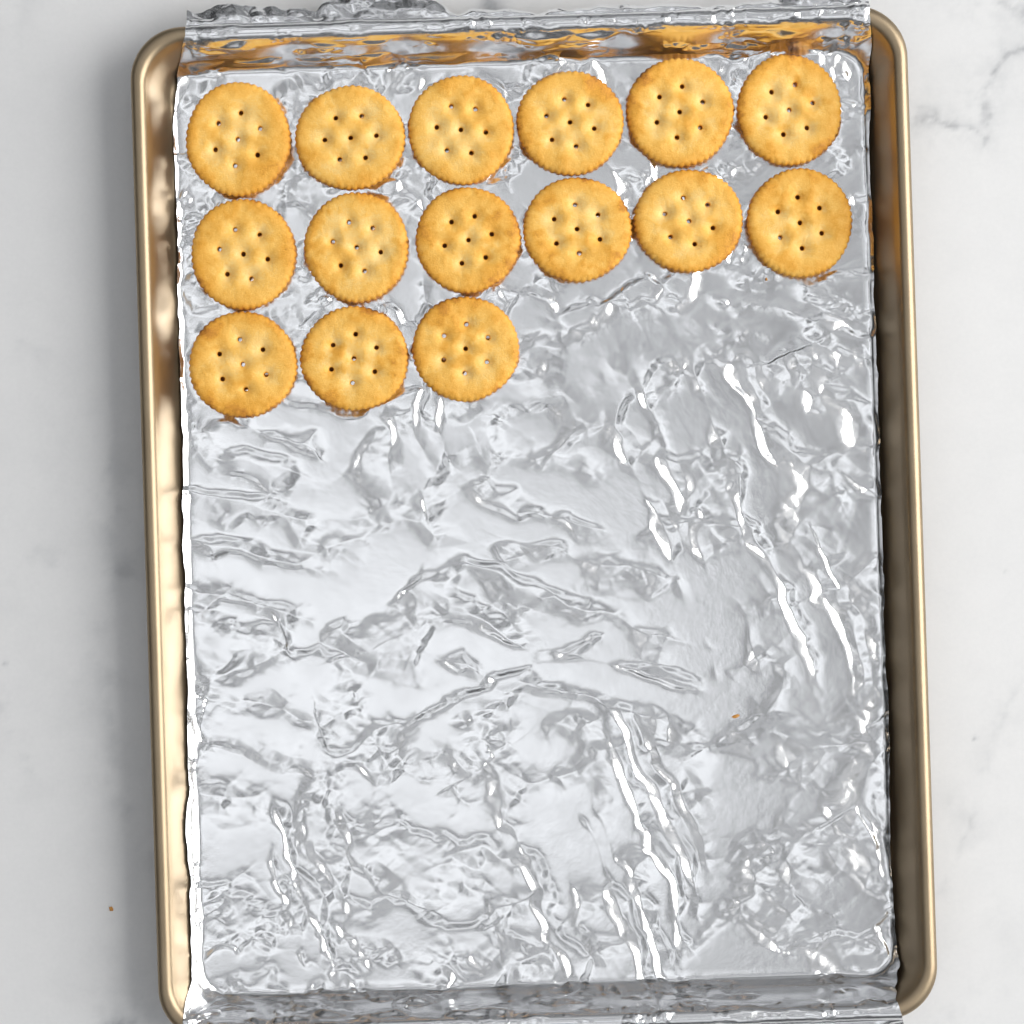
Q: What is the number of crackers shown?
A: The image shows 15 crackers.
